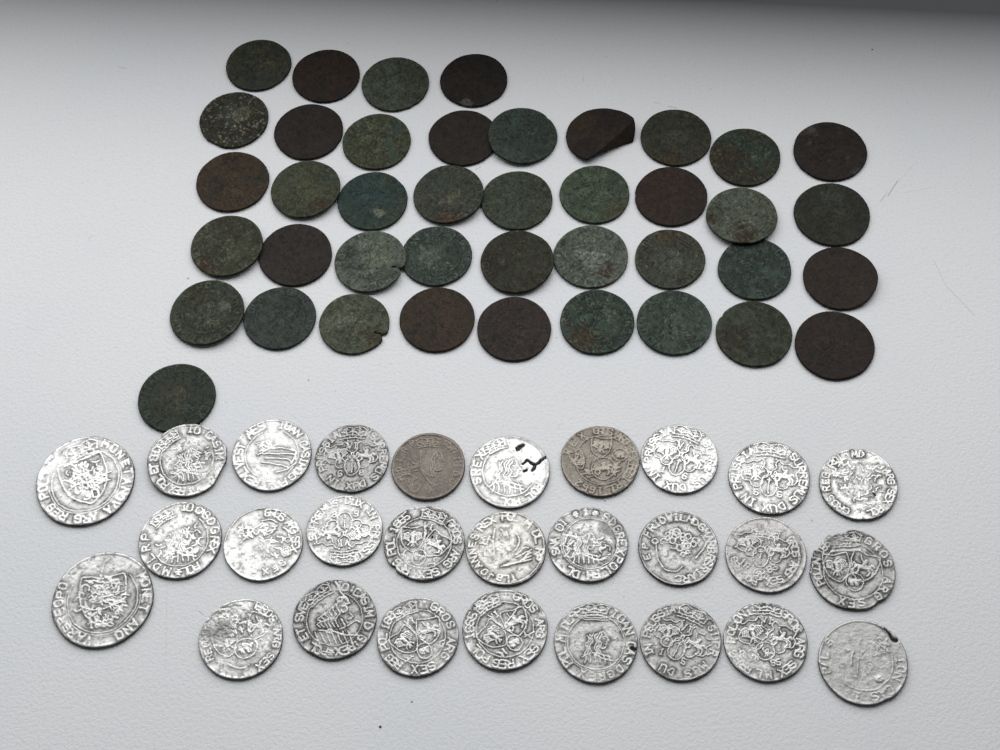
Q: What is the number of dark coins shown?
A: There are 41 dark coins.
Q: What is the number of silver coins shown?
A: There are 28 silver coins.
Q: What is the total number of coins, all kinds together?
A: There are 69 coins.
